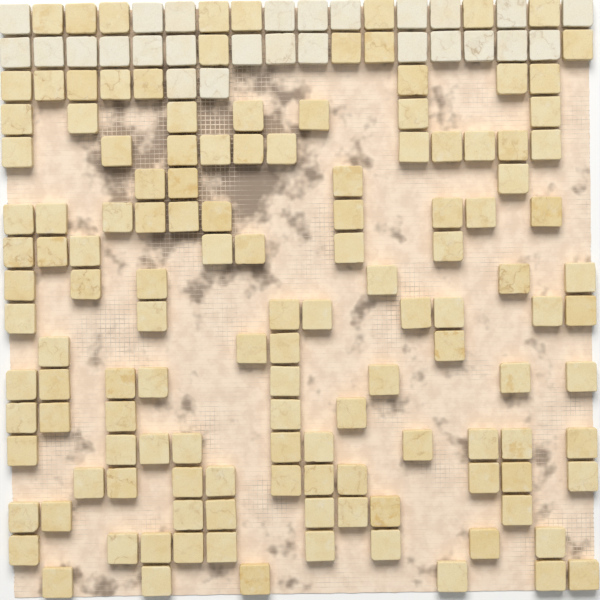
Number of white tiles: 26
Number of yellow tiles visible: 133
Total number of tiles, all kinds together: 159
